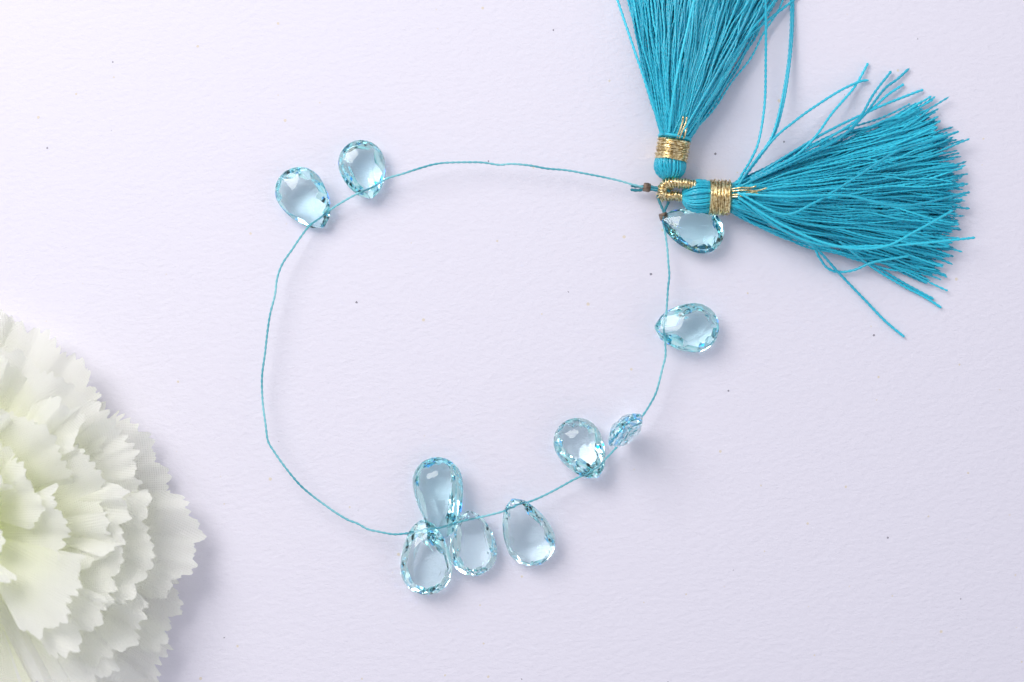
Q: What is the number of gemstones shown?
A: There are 10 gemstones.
